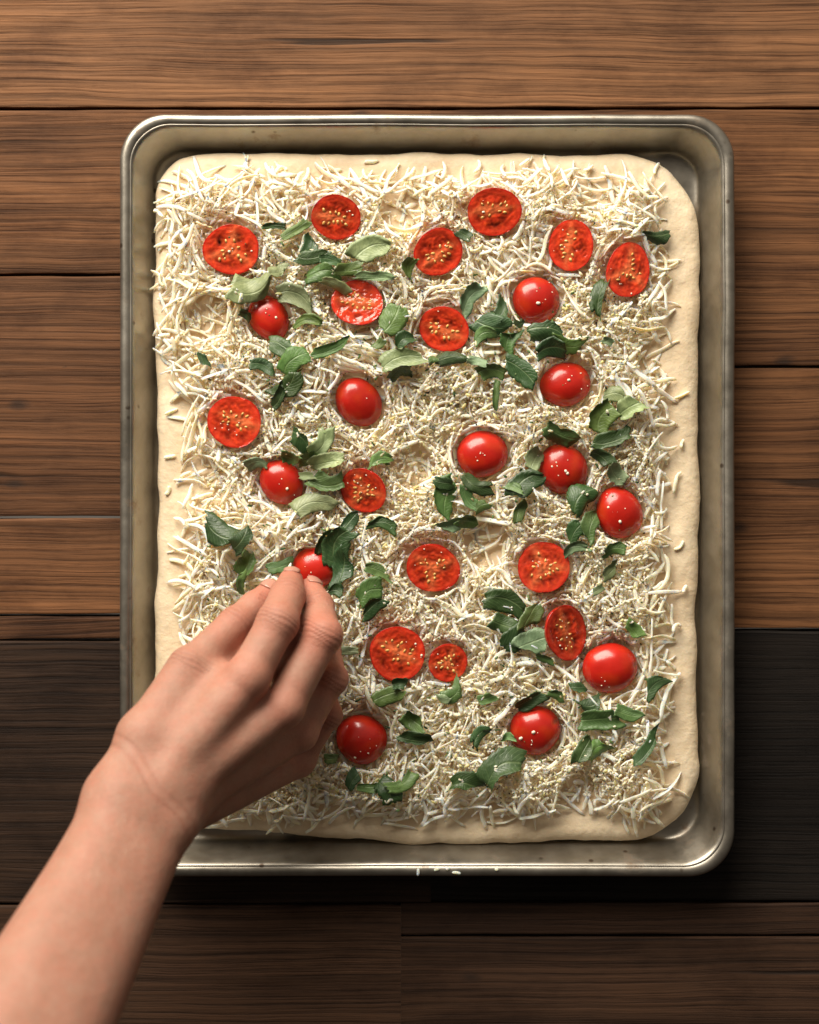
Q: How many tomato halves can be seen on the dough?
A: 27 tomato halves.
